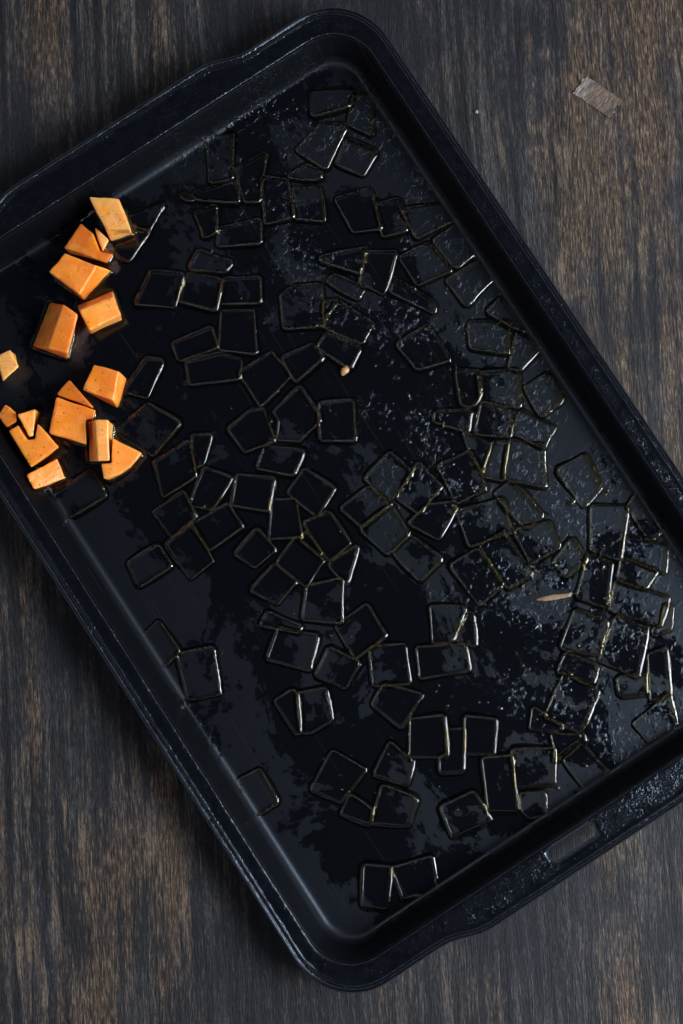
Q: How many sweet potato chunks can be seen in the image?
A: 16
